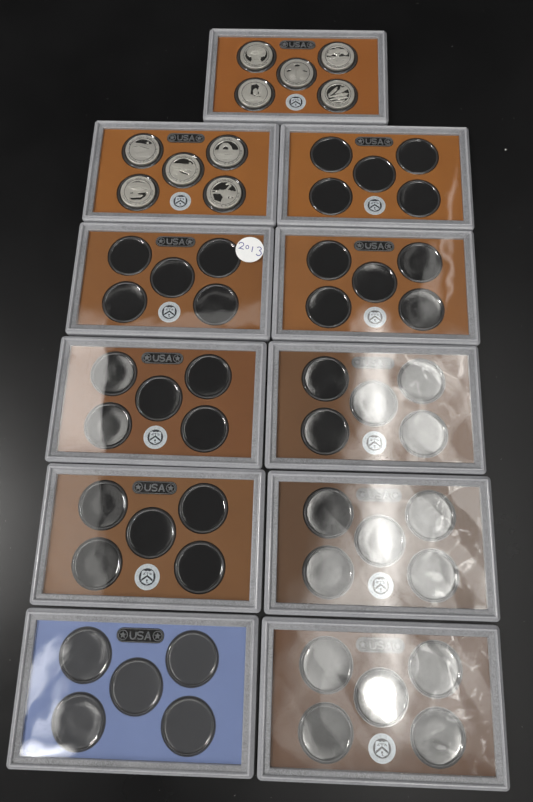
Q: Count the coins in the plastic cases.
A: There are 10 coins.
